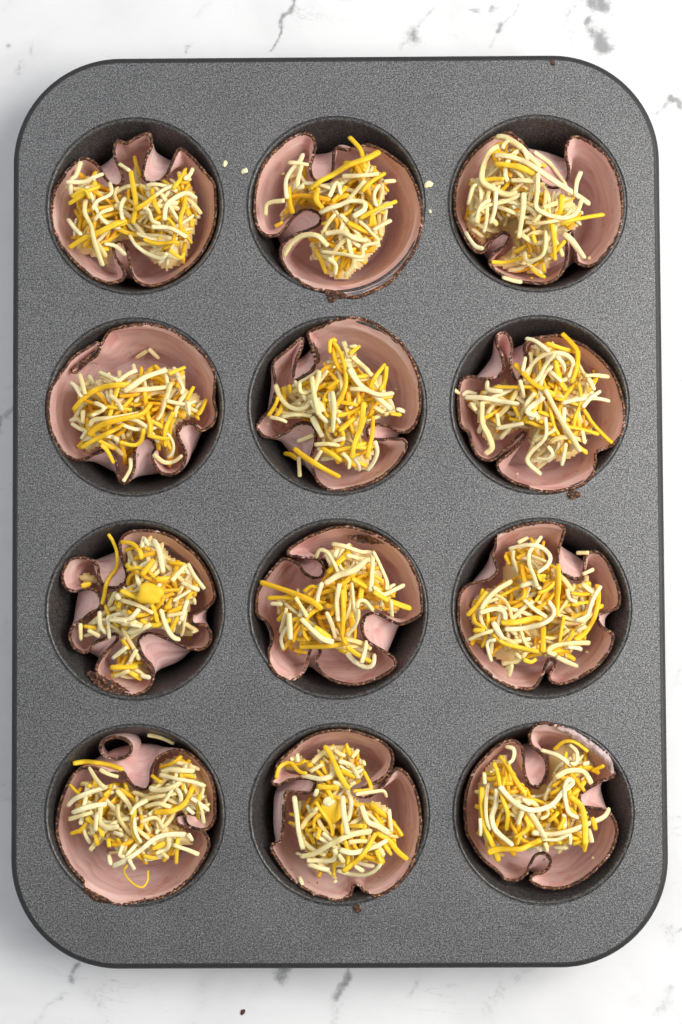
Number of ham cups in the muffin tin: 12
